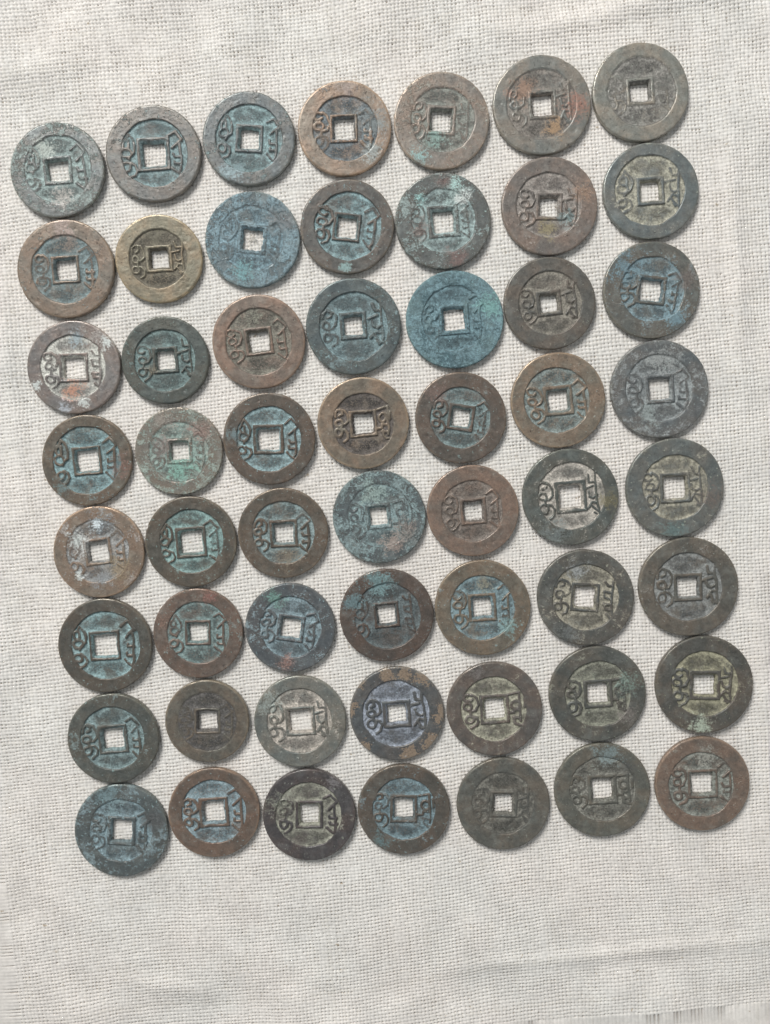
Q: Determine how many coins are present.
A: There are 56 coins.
